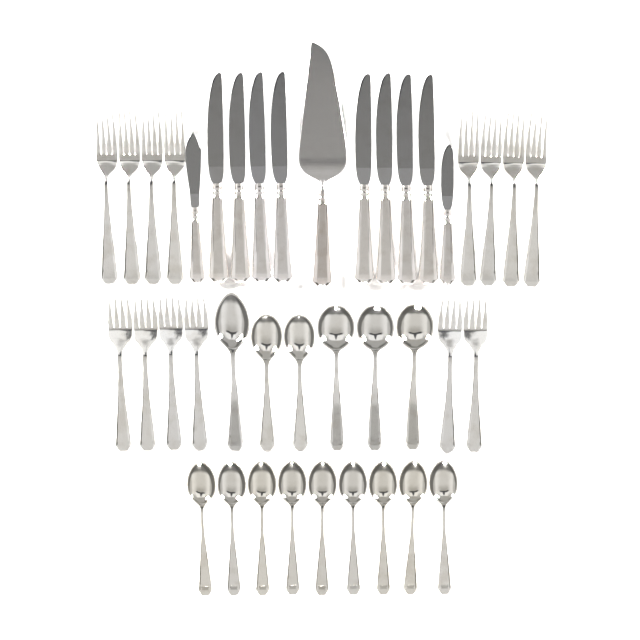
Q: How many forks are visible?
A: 14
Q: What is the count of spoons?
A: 15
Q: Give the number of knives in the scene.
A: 10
